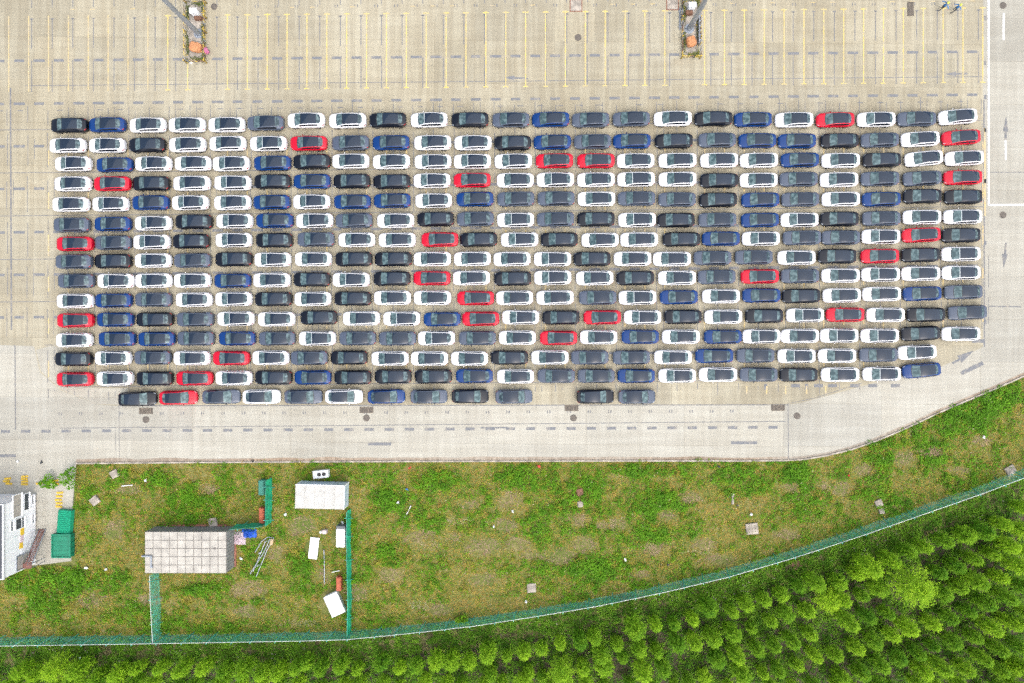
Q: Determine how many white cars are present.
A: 147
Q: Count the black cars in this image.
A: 62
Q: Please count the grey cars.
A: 58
